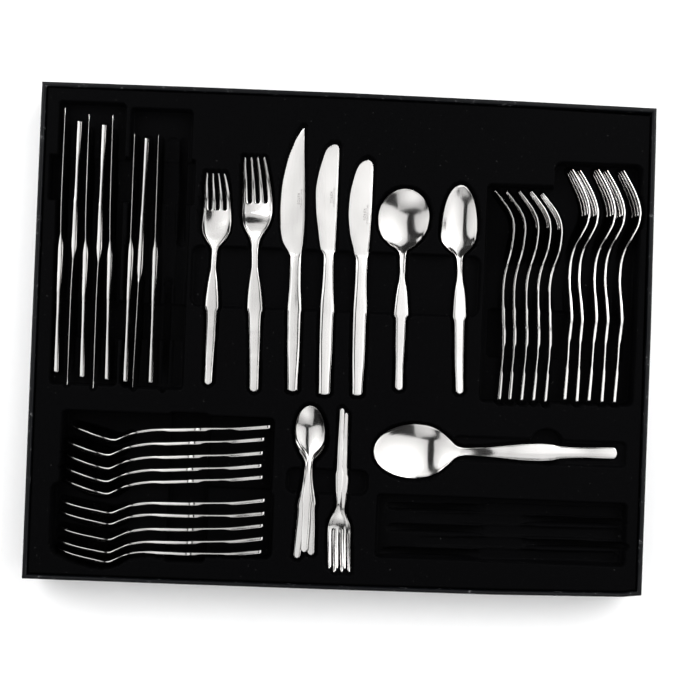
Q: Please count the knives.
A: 11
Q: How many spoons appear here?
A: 16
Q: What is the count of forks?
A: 14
